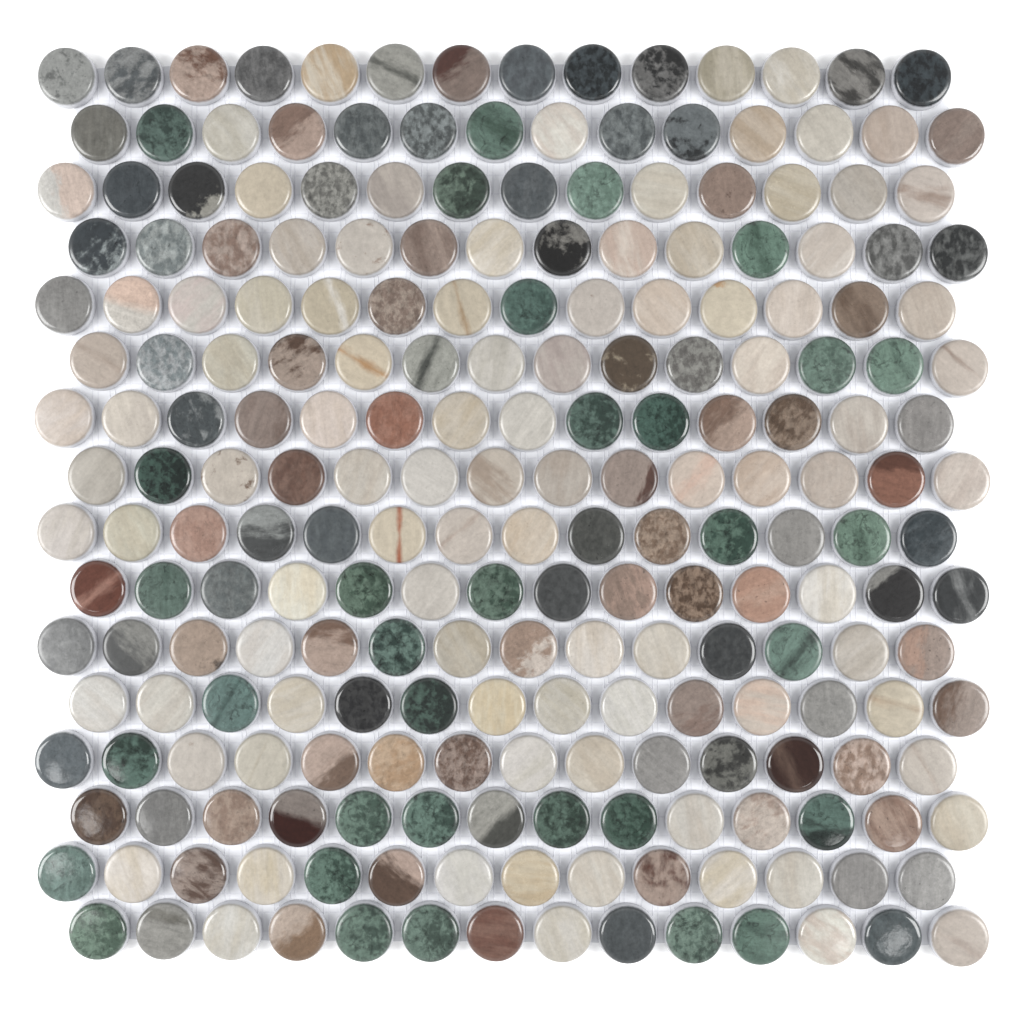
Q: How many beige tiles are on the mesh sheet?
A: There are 94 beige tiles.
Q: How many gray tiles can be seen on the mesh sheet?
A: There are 53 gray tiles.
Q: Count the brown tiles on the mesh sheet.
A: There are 44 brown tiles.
